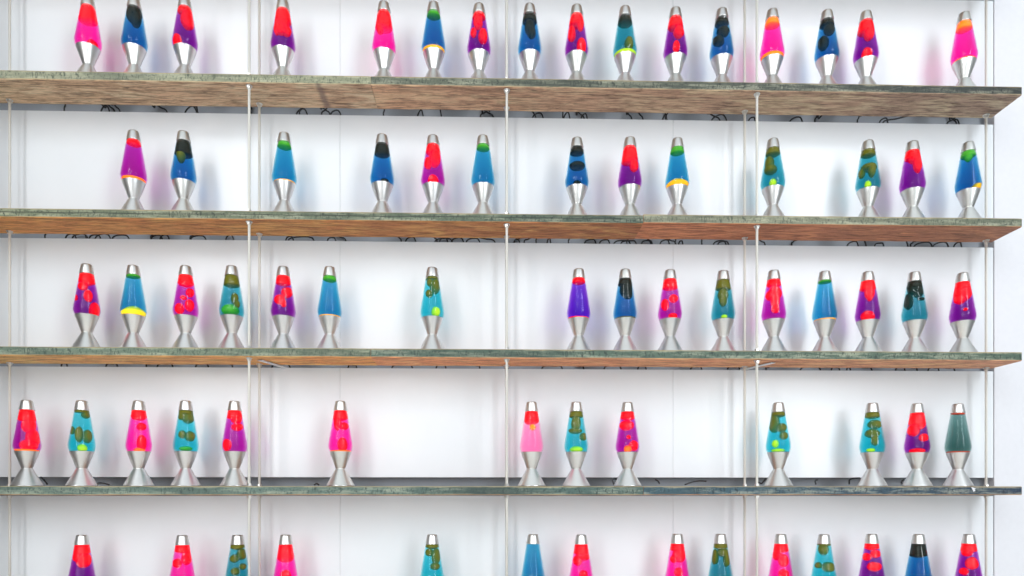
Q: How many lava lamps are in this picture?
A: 72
